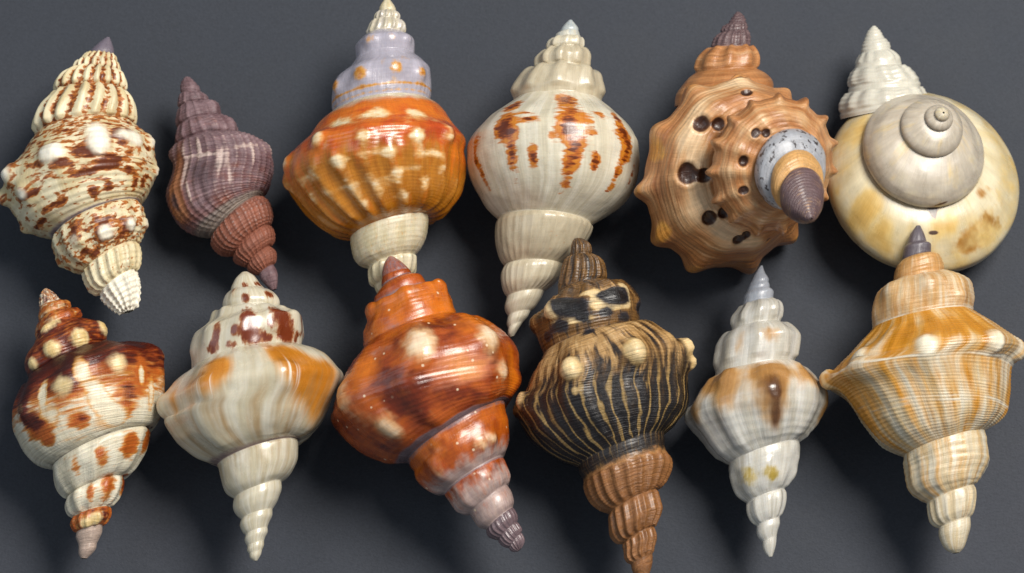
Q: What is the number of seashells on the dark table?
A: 12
